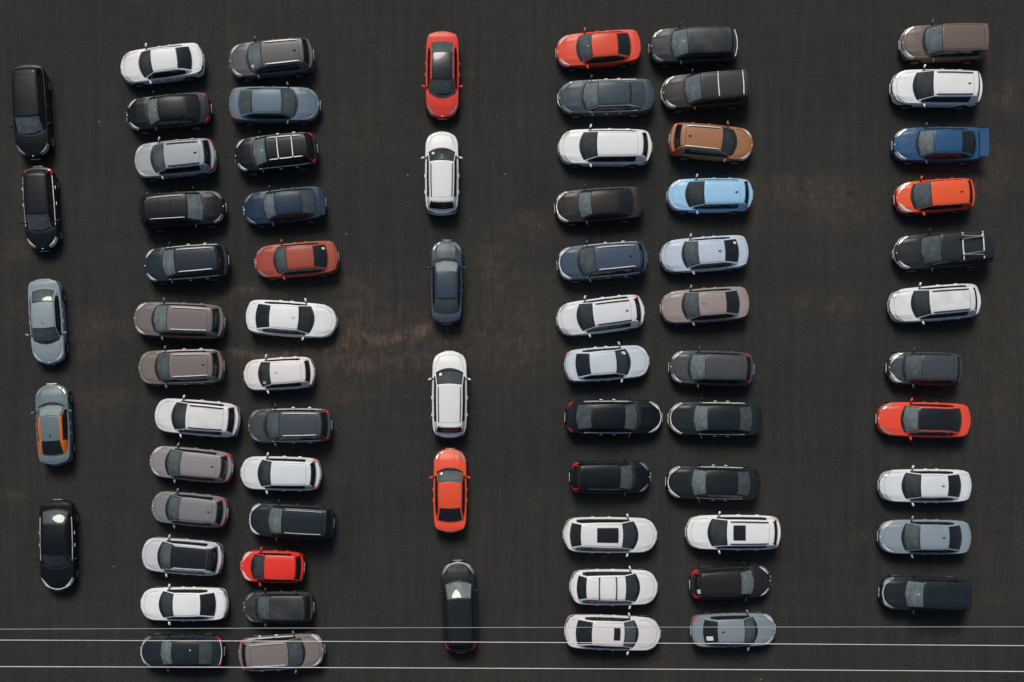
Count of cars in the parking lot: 72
